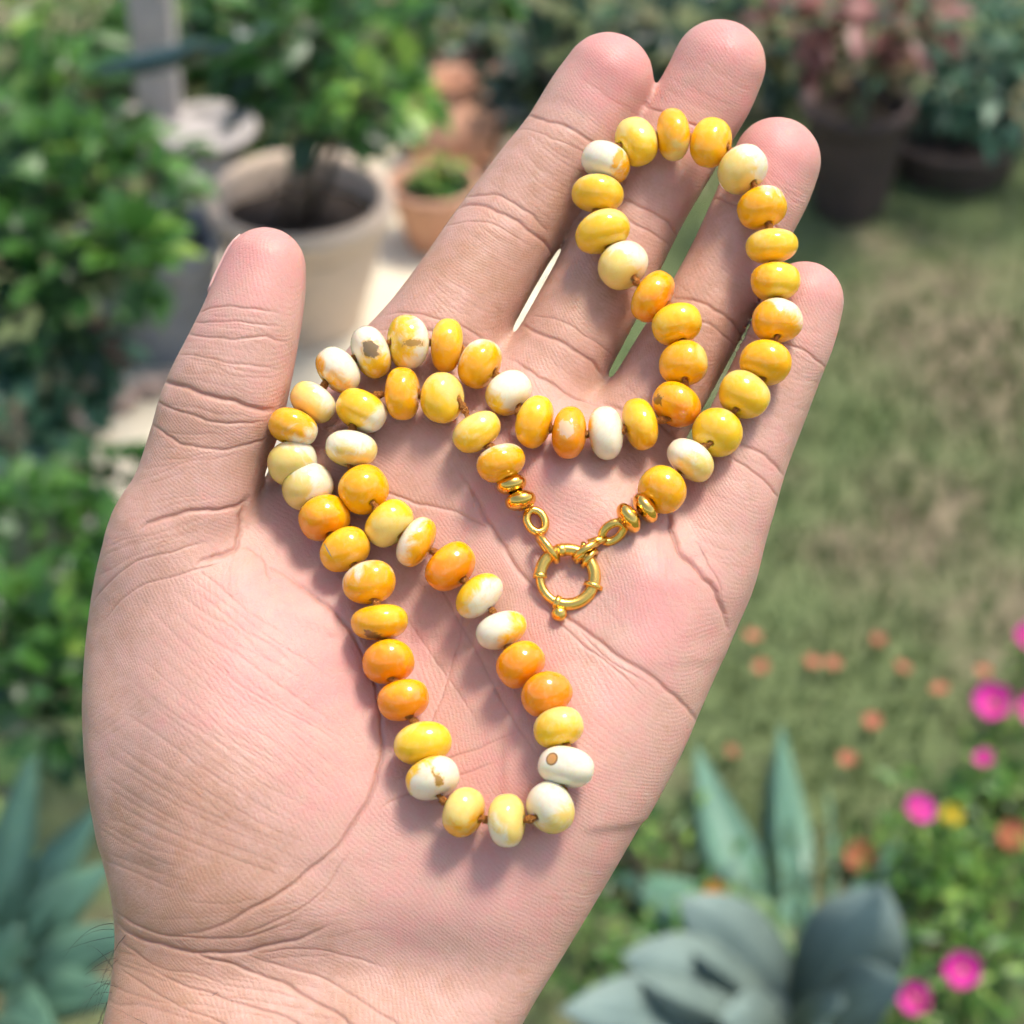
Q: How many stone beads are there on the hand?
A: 62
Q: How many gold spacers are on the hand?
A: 4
